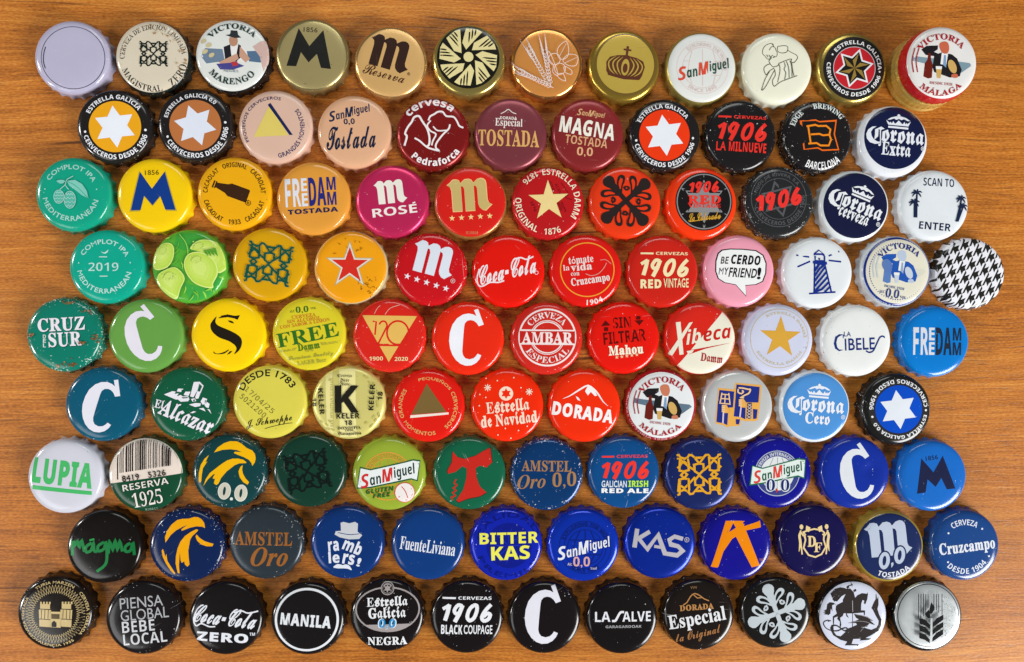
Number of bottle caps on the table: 106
